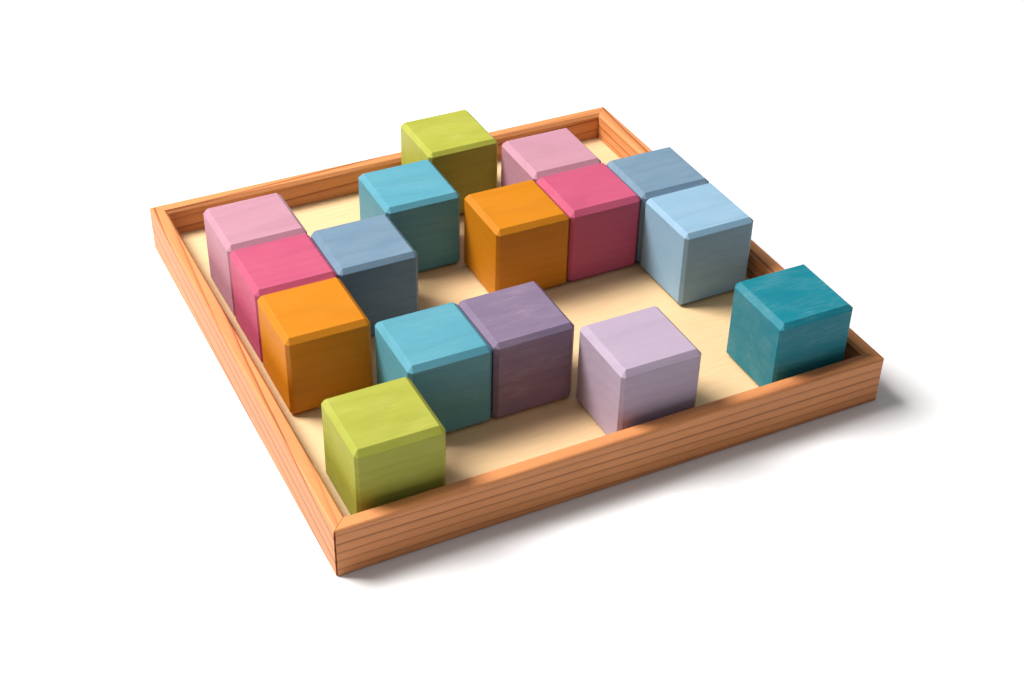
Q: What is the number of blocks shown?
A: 16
